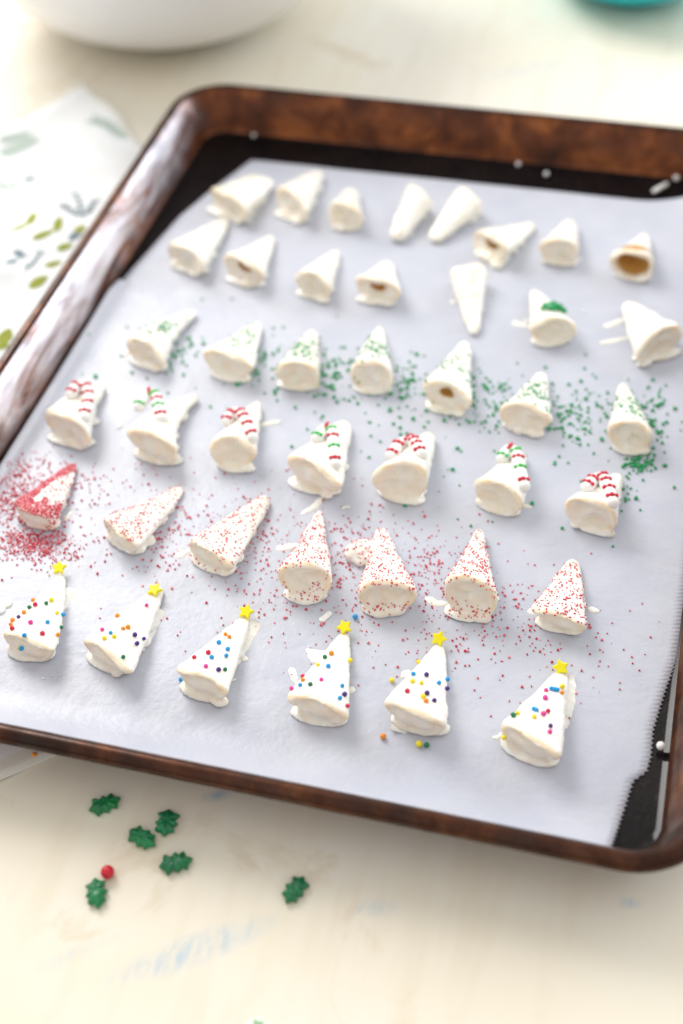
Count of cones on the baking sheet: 42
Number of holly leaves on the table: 6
